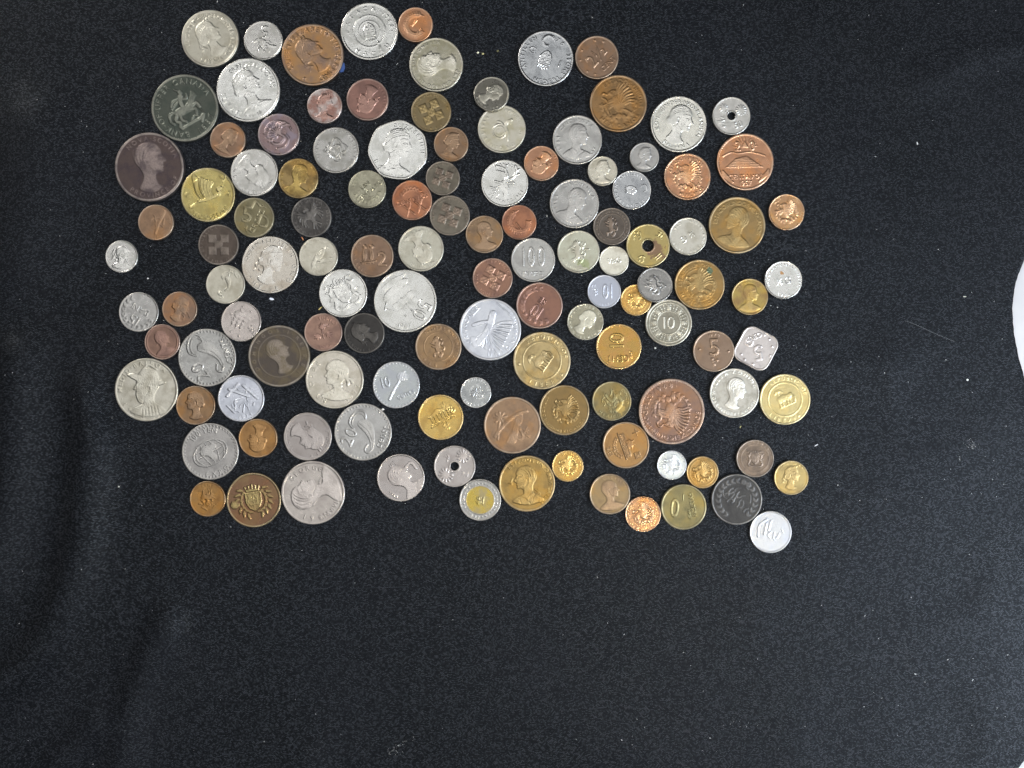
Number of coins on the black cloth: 121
